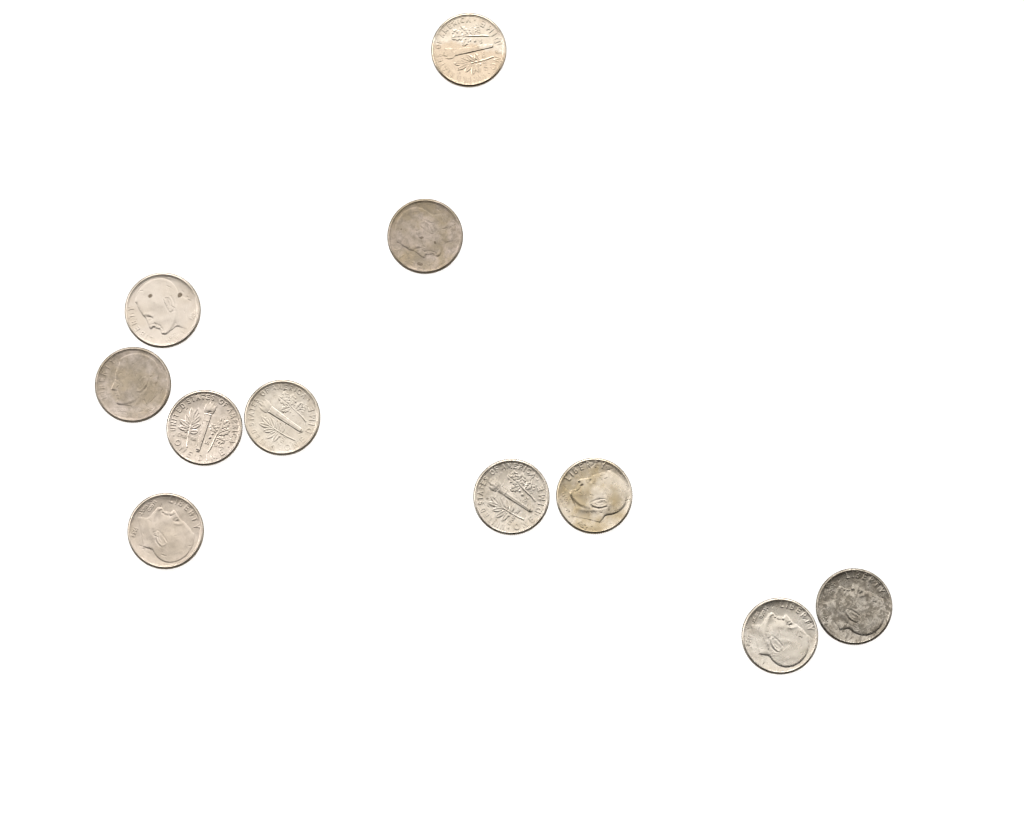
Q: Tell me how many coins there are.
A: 11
